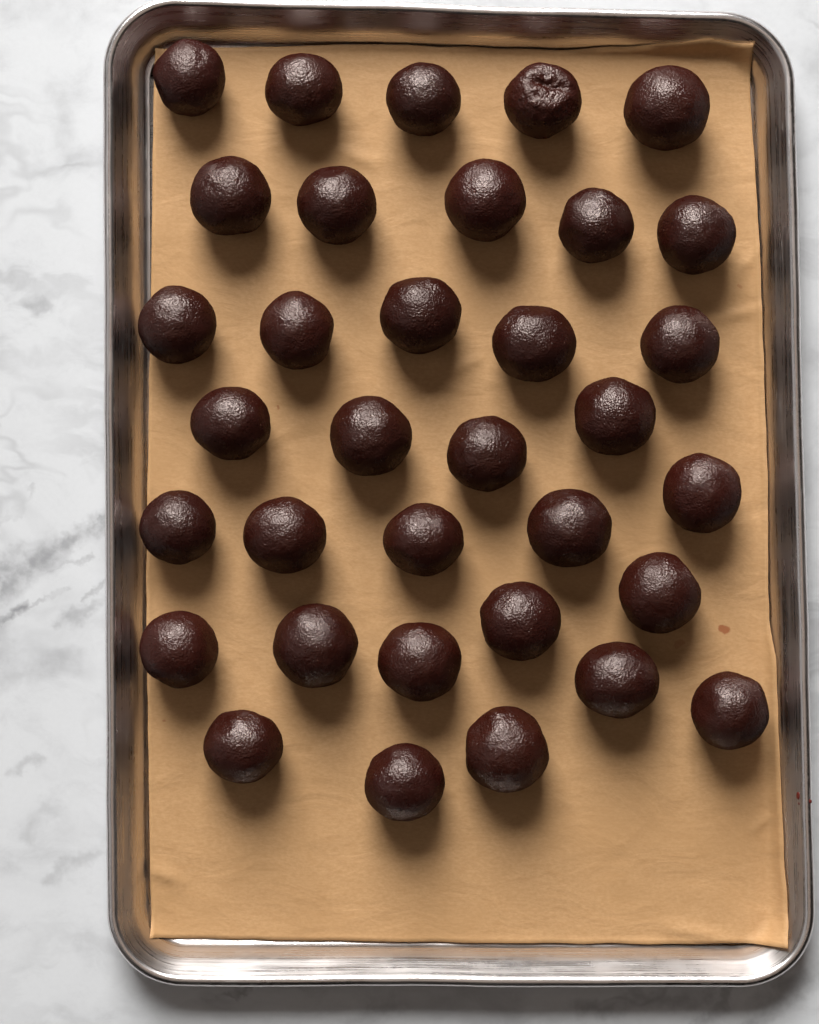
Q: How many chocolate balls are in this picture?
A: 34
